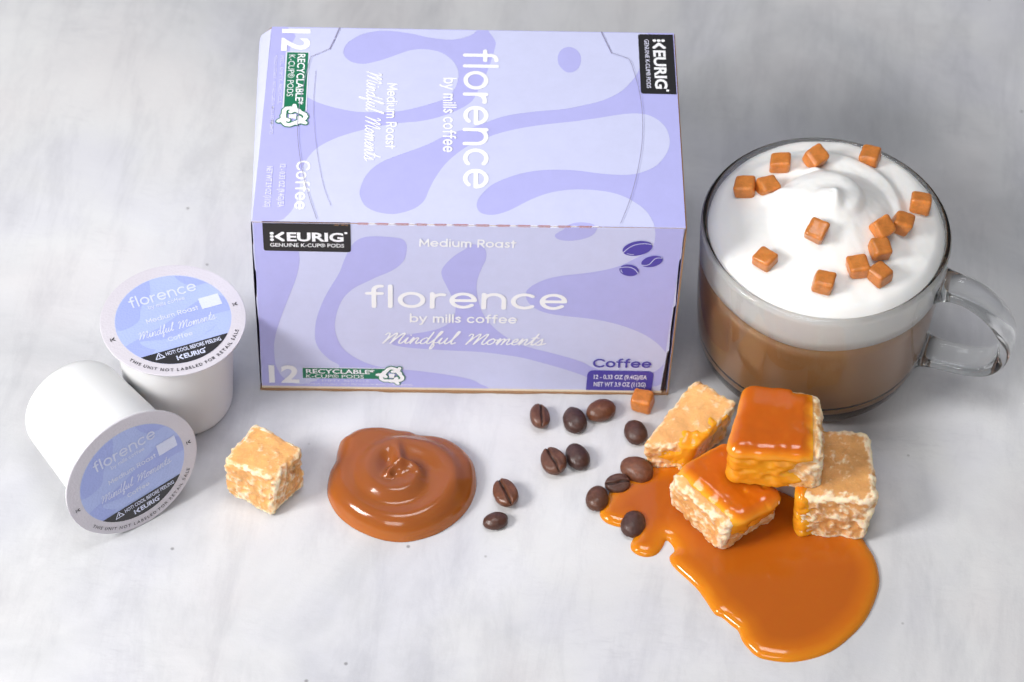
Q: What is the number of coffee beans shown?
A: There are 12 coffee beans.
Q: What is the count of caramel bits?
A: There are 15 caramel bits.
